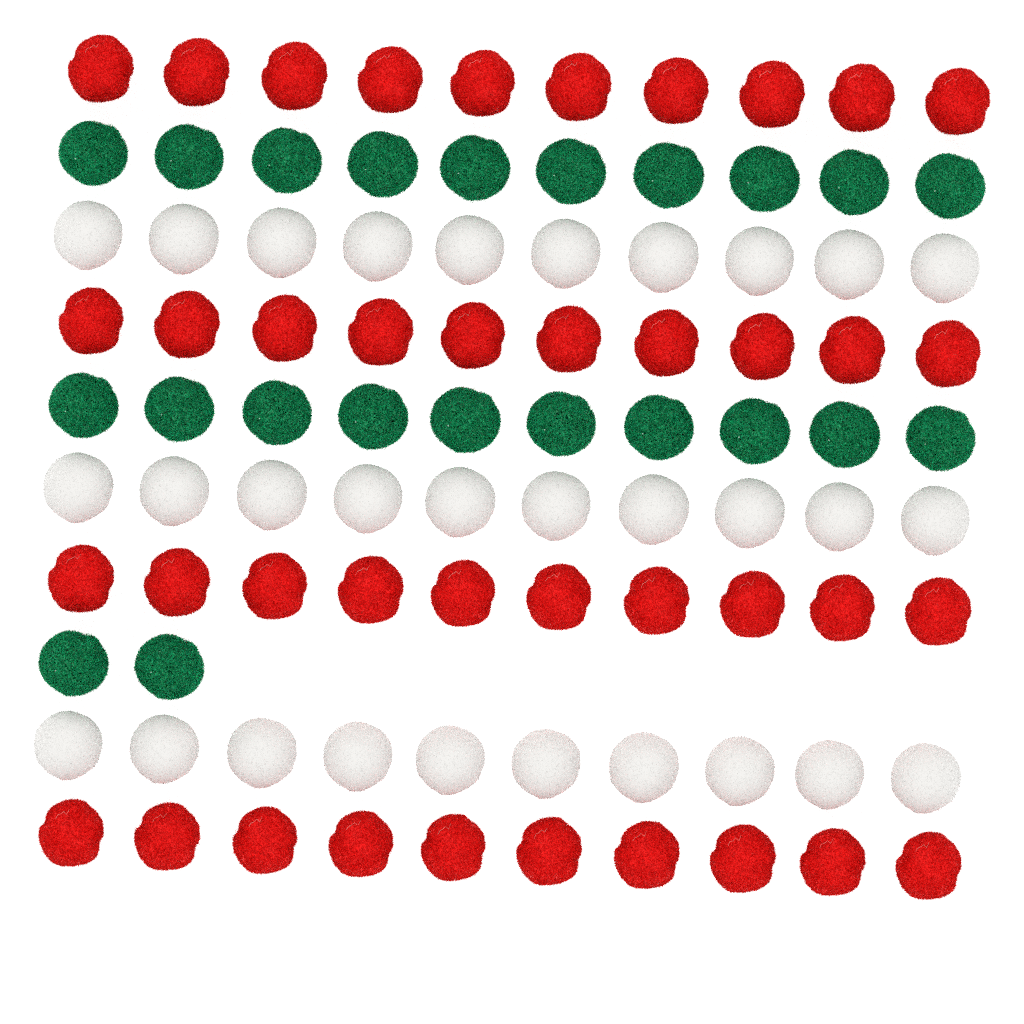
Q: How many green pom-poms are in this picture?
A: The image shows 22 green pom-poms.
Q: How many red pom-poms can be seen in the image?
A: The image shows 40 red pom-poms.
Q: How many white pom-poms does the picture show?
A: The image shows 30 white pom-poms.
